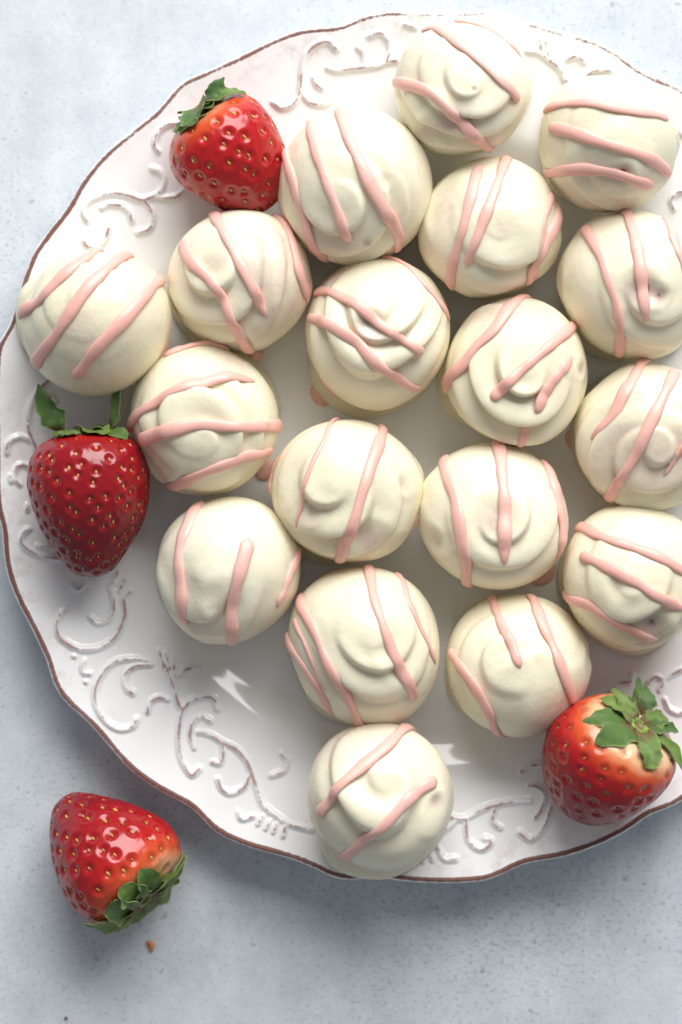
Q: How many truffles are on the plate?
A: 18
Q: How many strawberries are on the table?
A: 4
